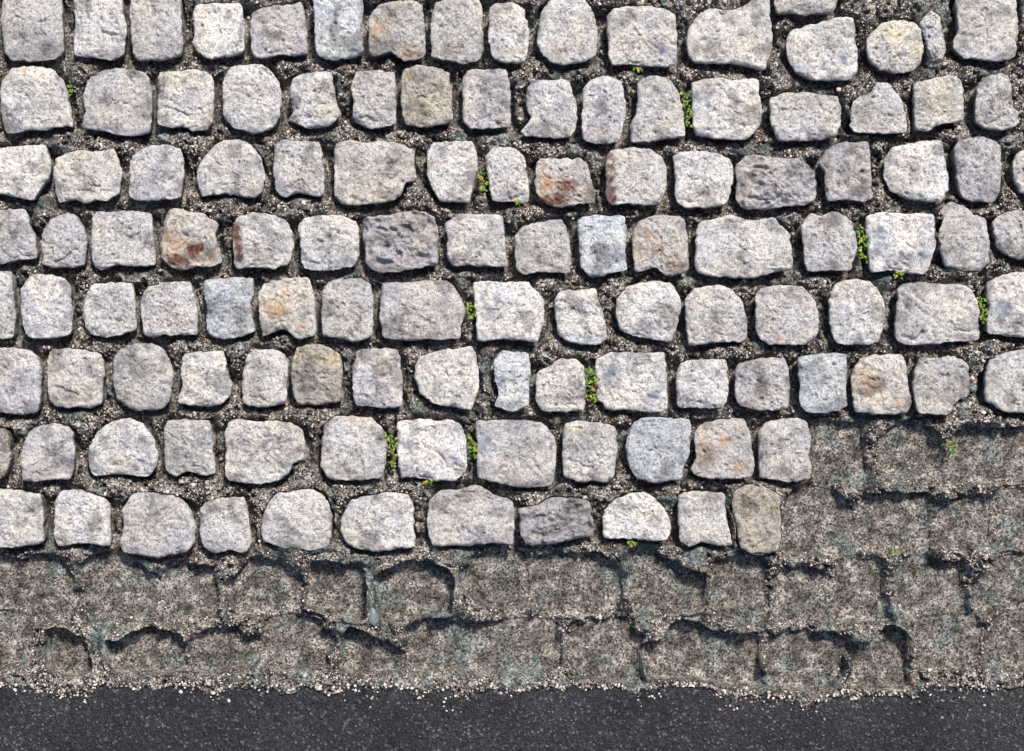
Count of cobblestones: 121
